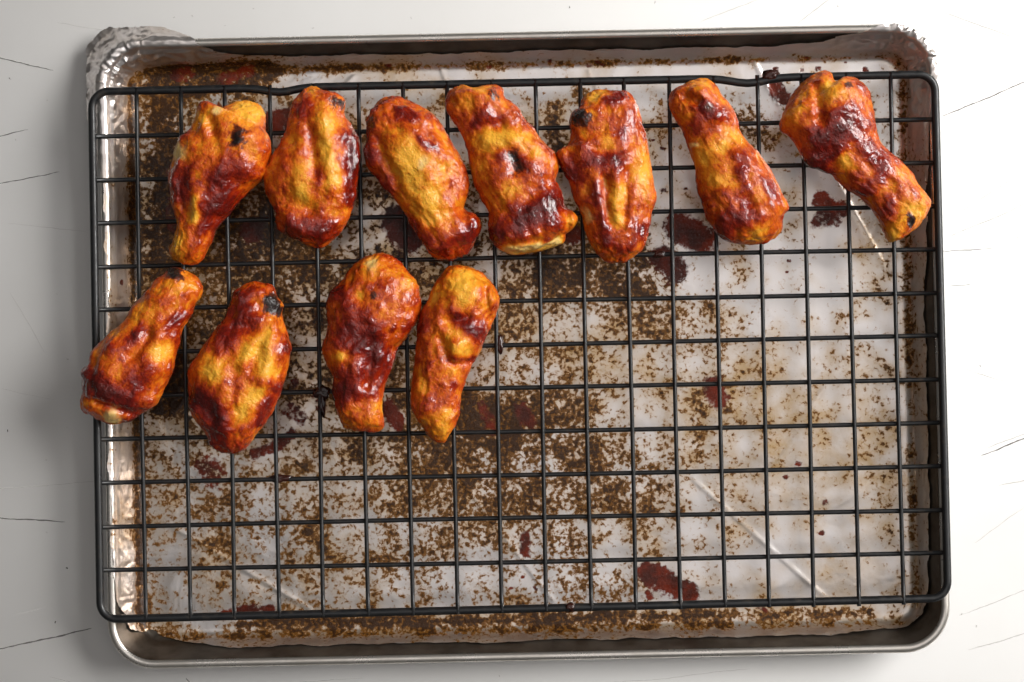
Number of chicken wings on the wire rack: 11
